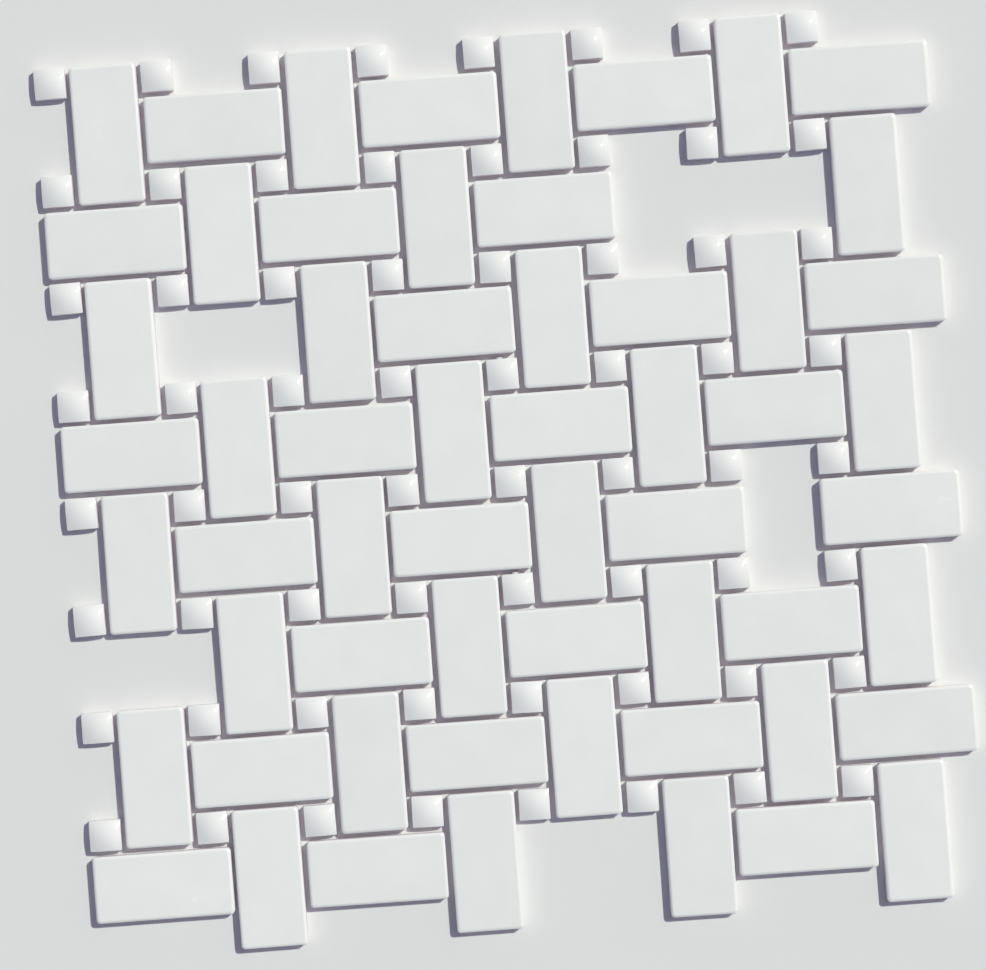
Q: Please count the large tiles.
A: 58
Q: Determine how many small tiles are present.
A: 64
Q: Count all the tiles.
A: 122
